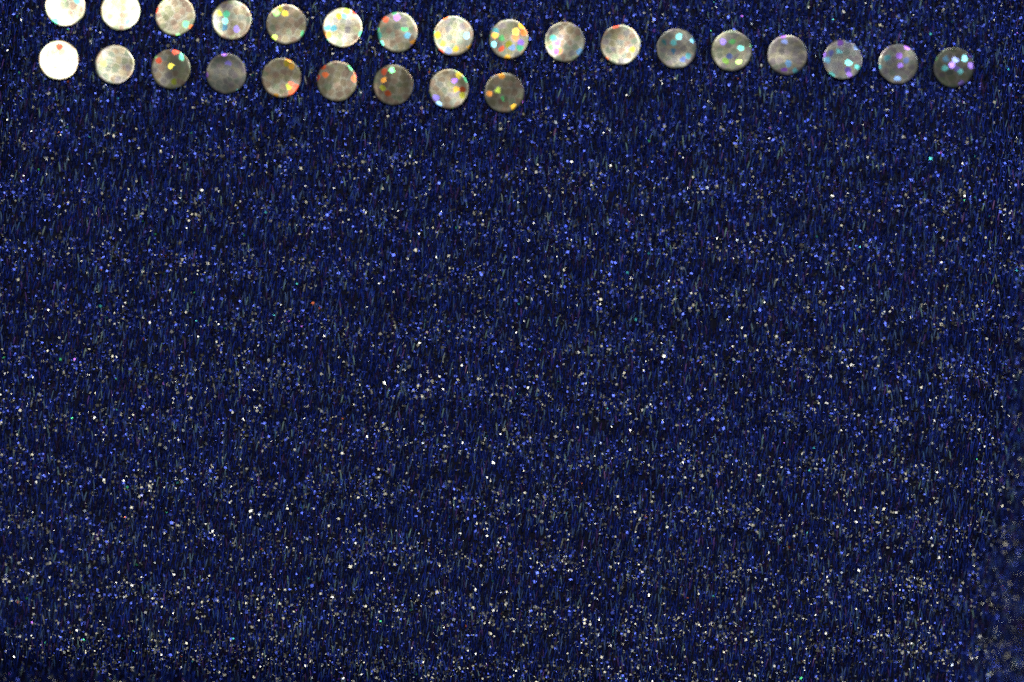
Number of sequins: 26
